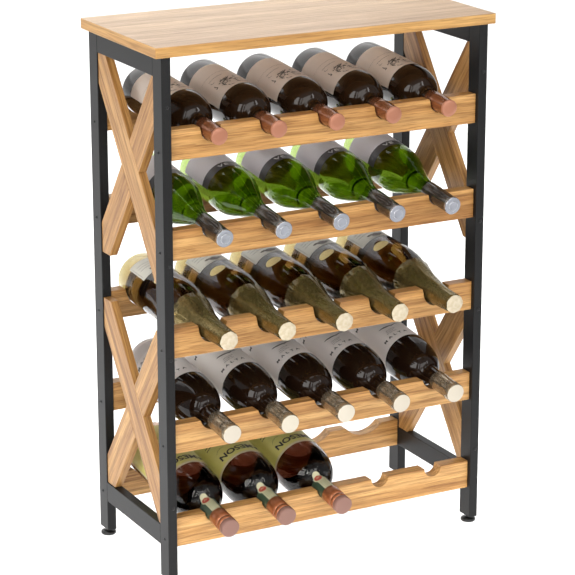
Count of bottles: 23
